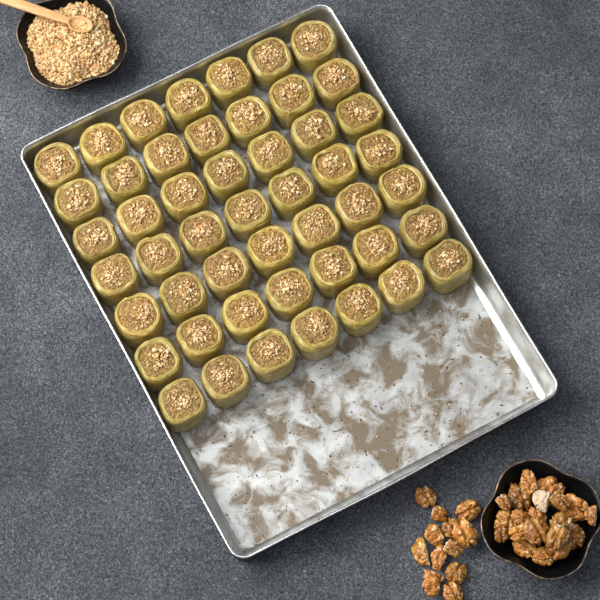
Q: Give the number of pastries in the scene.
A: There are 49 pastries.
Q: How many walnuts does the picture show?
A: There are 33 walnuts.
